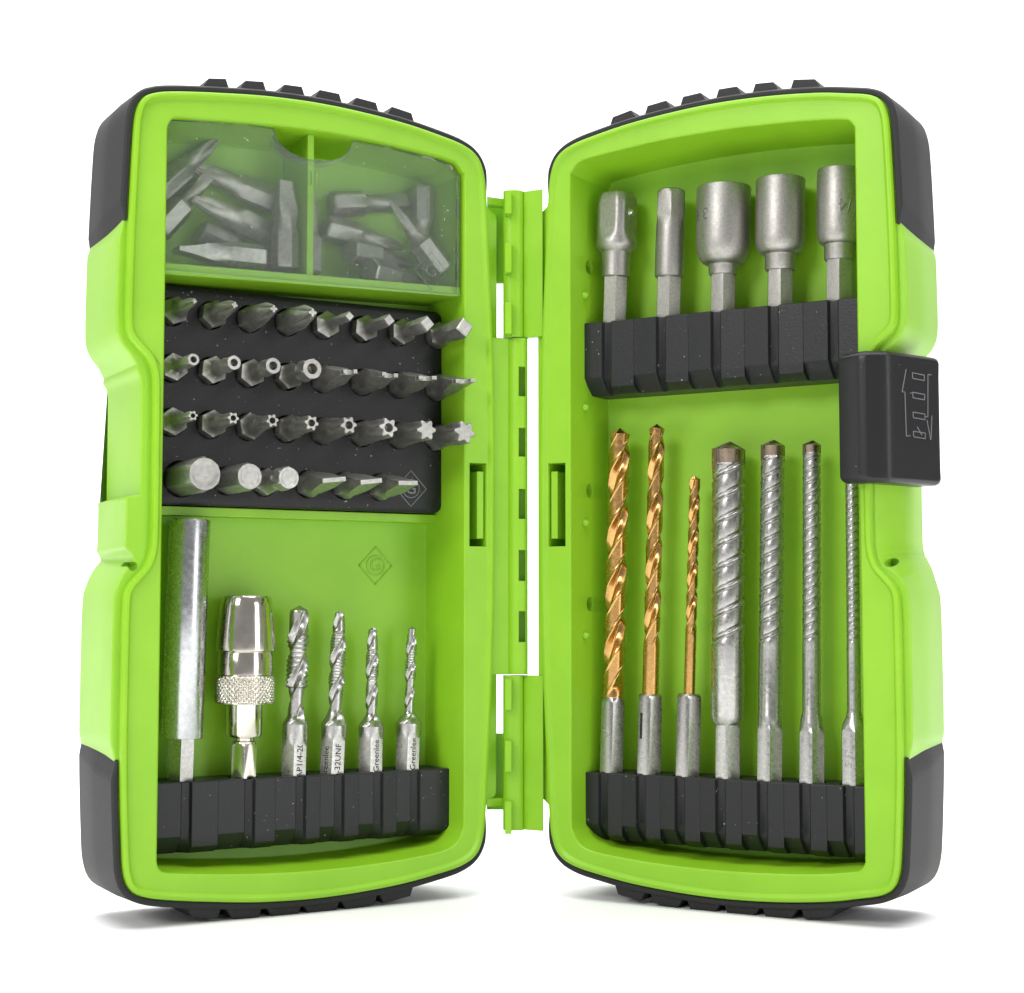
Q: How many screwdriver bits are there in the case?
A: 44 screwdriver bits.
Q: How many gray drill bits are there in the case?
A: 8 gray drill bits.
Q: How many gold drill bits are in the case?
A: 3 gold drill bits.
